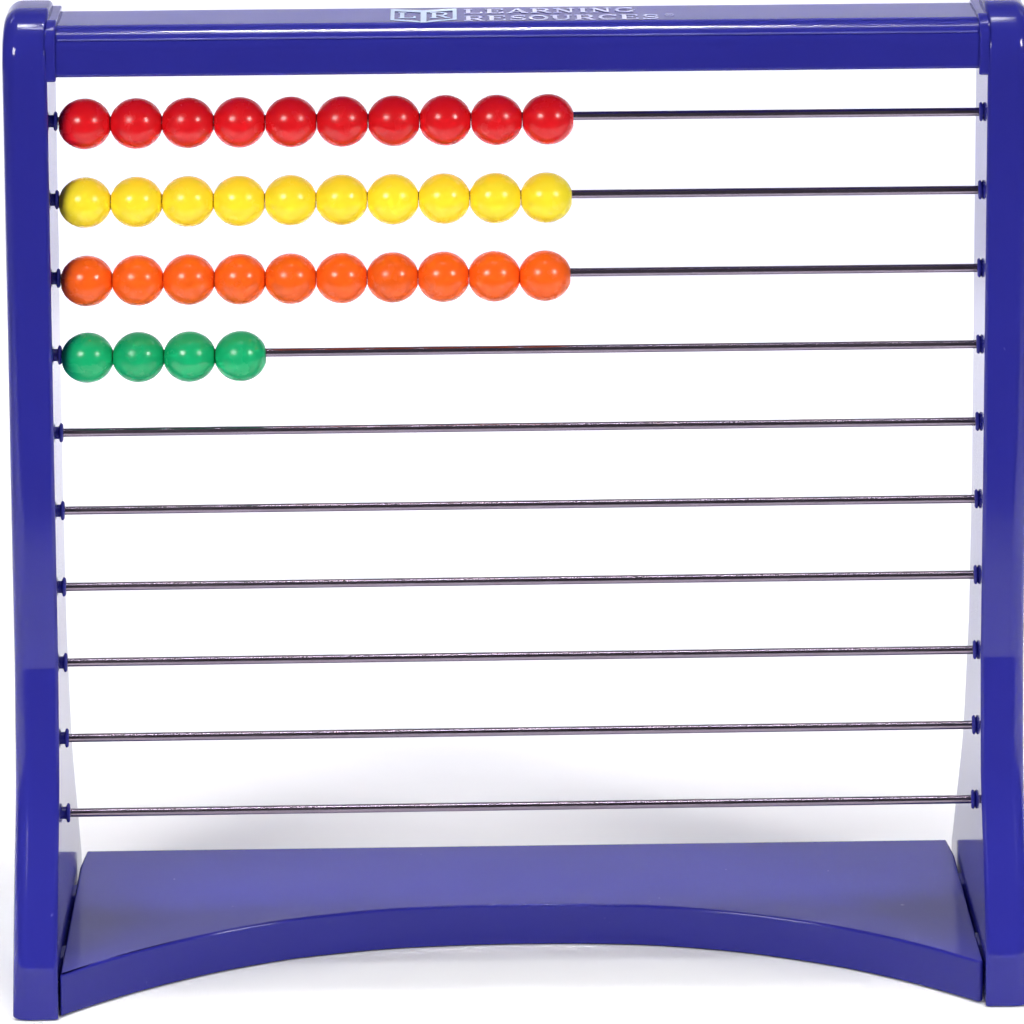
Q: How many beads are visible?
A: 34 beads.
